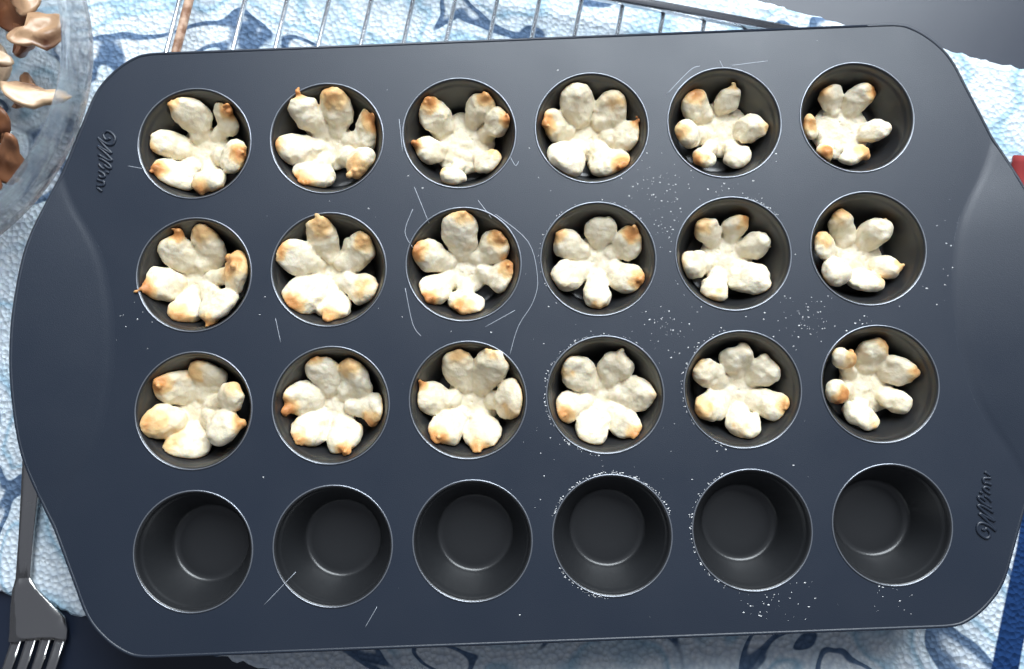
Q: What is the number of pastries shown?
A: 18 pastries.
